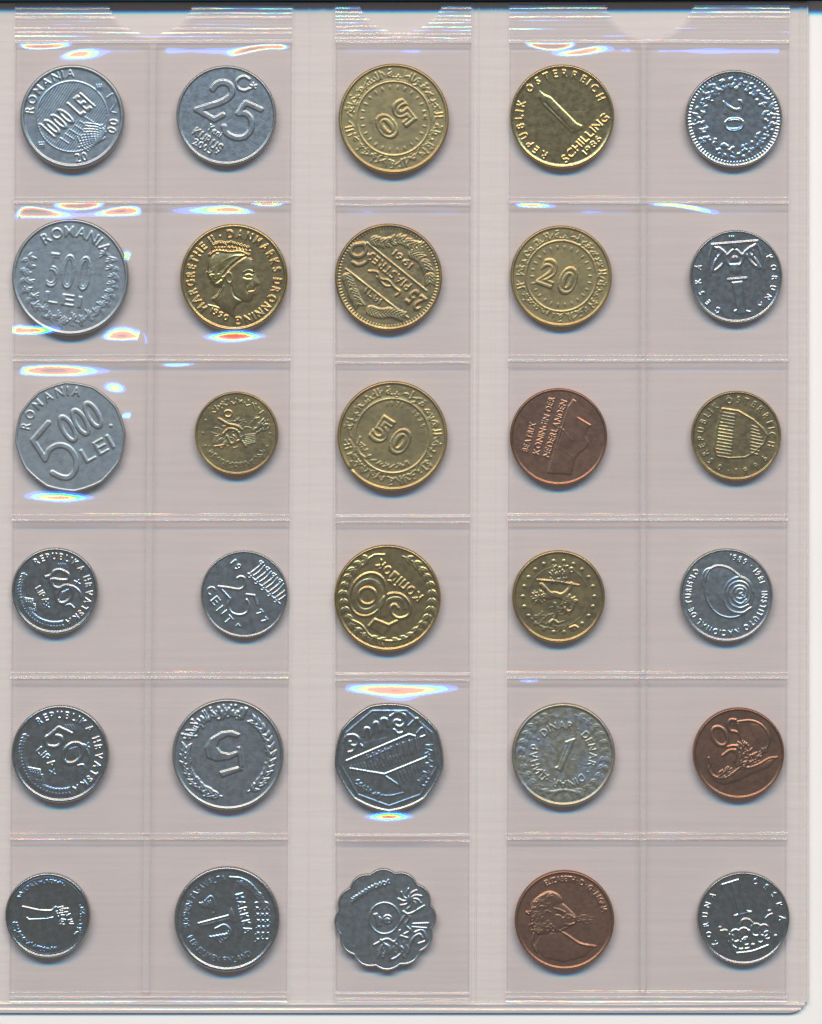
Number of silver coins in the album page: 17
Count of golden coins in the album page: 10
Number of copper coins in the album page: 3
